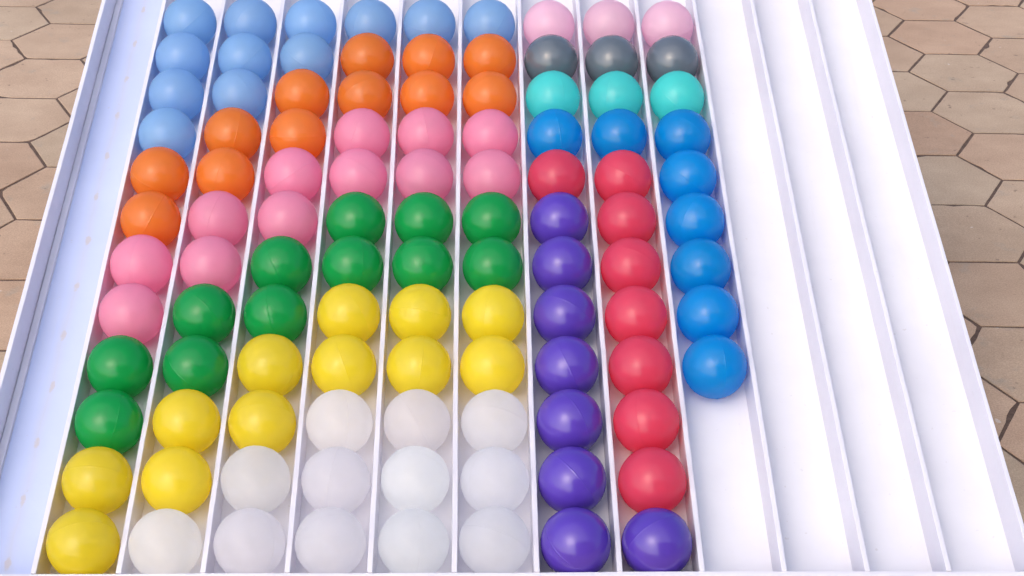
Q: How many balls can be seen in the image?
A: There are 105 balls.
